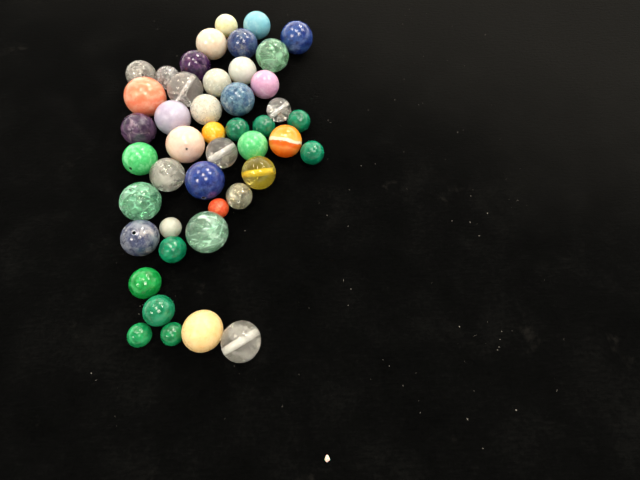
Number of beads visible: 45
